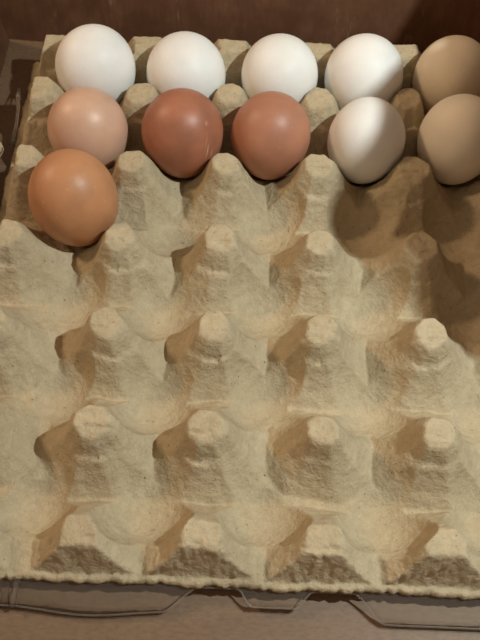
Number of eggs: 11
